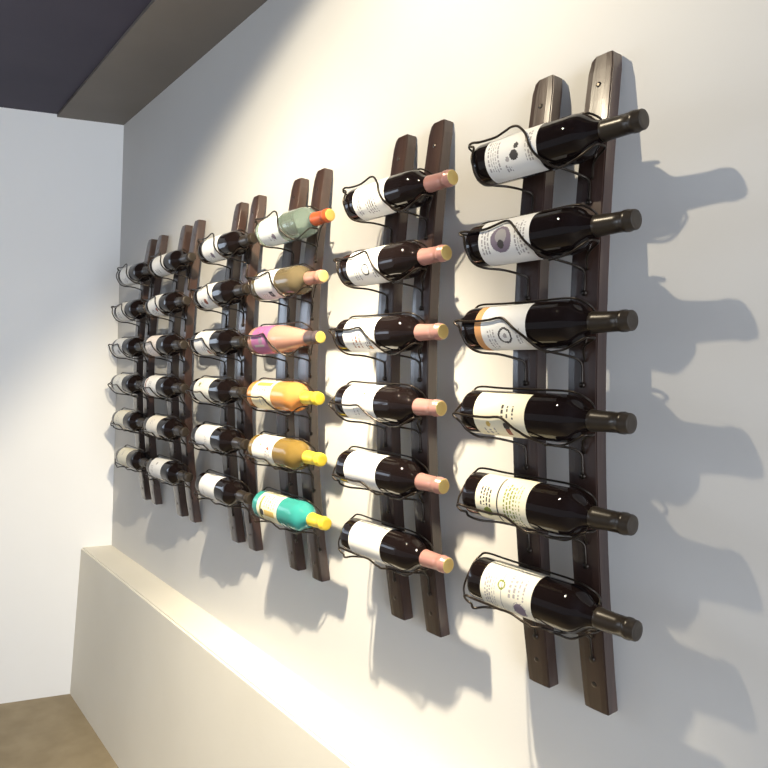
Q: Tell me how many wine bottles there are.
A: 36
